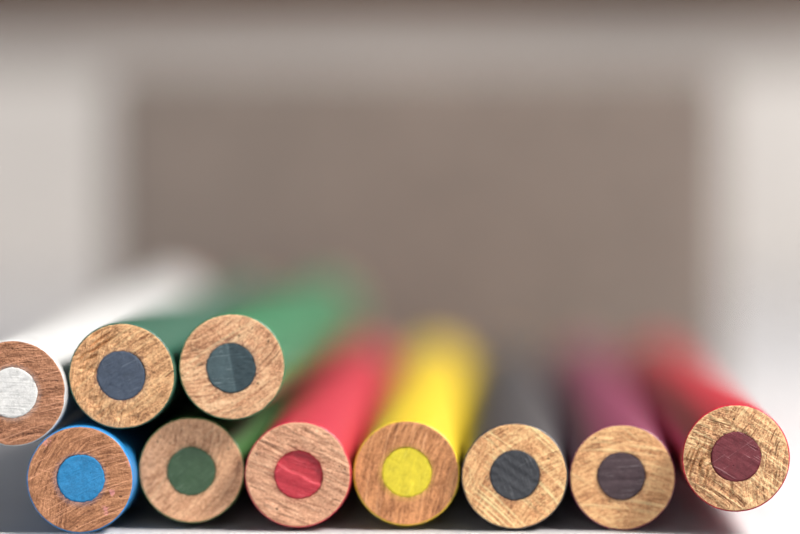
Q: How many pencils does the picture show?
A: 10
